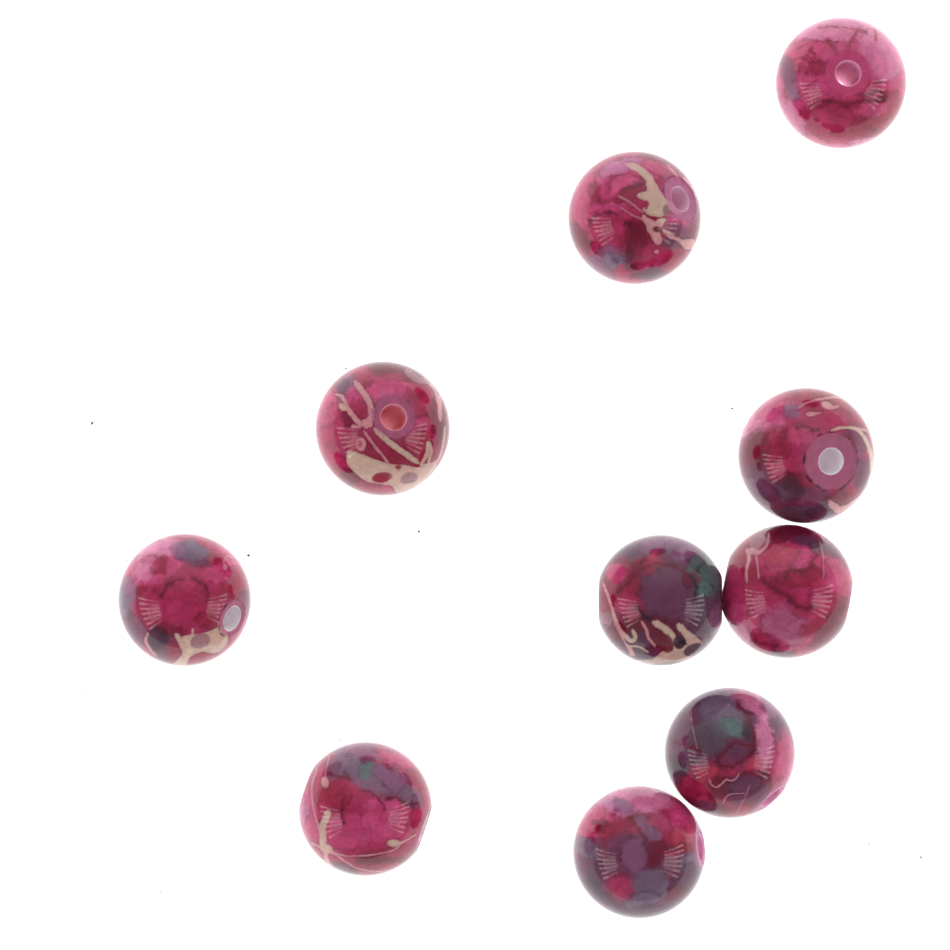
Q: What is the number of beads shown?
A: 10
